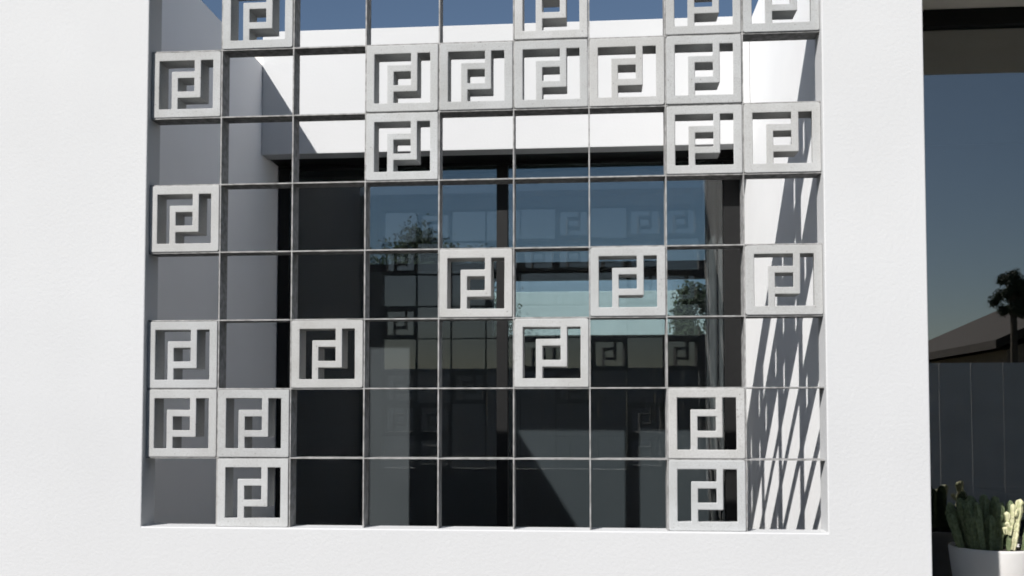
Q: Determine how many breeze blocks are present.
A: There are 25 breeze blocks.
